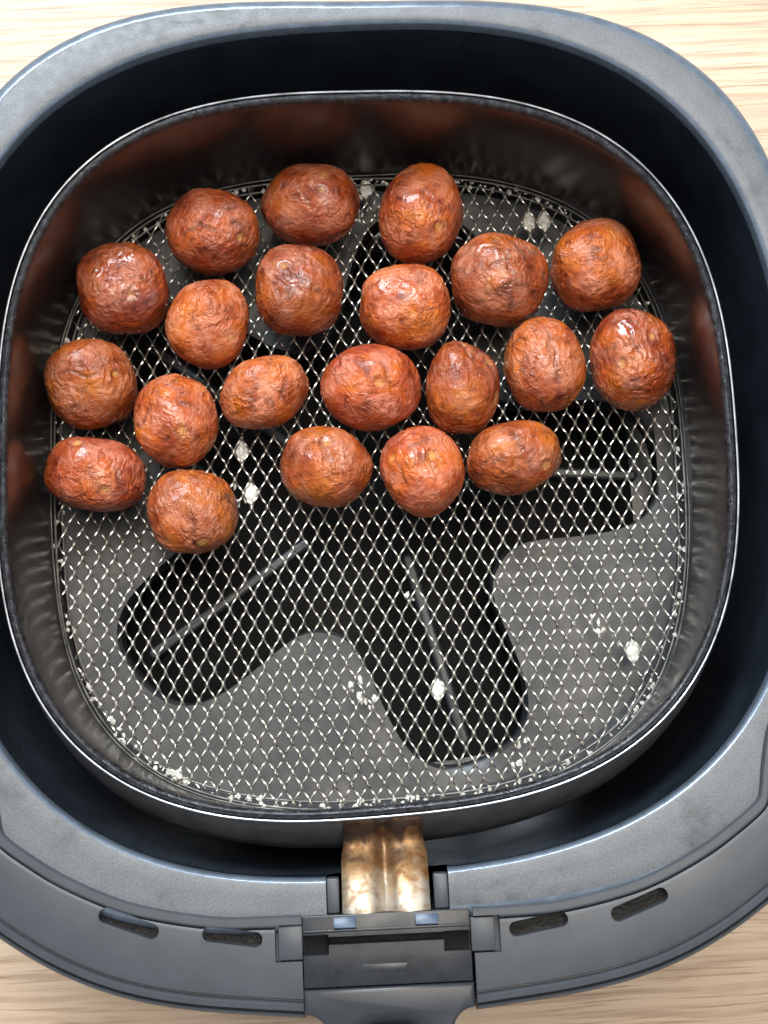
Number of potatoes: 21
